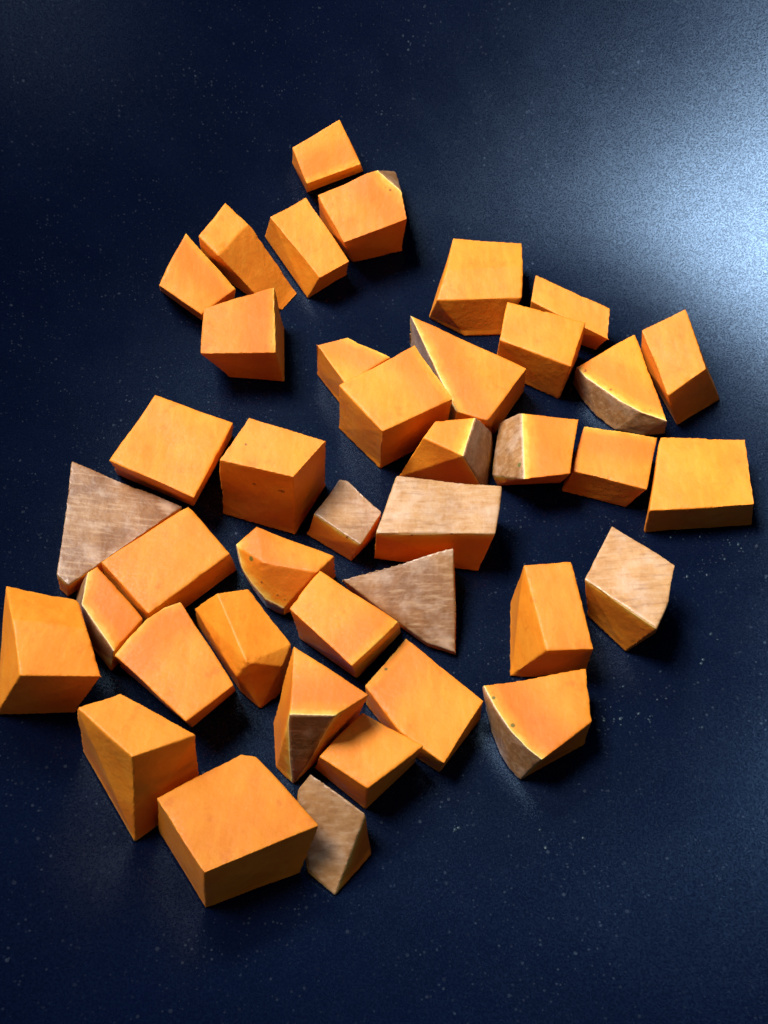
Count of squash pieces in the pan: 40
